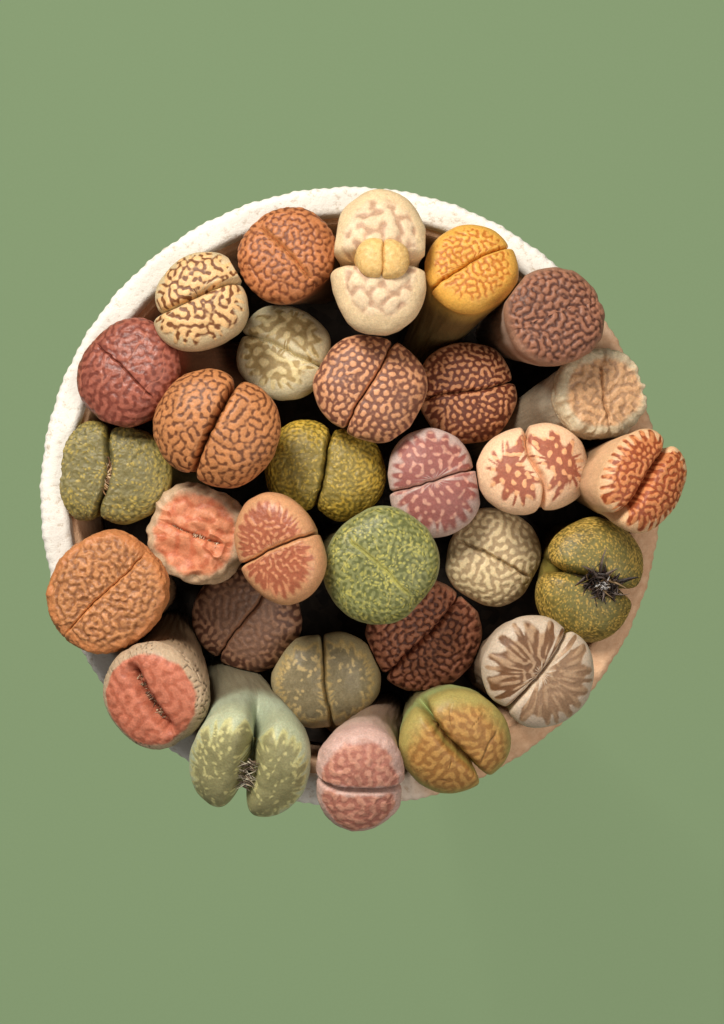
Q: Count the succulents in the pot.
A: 30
